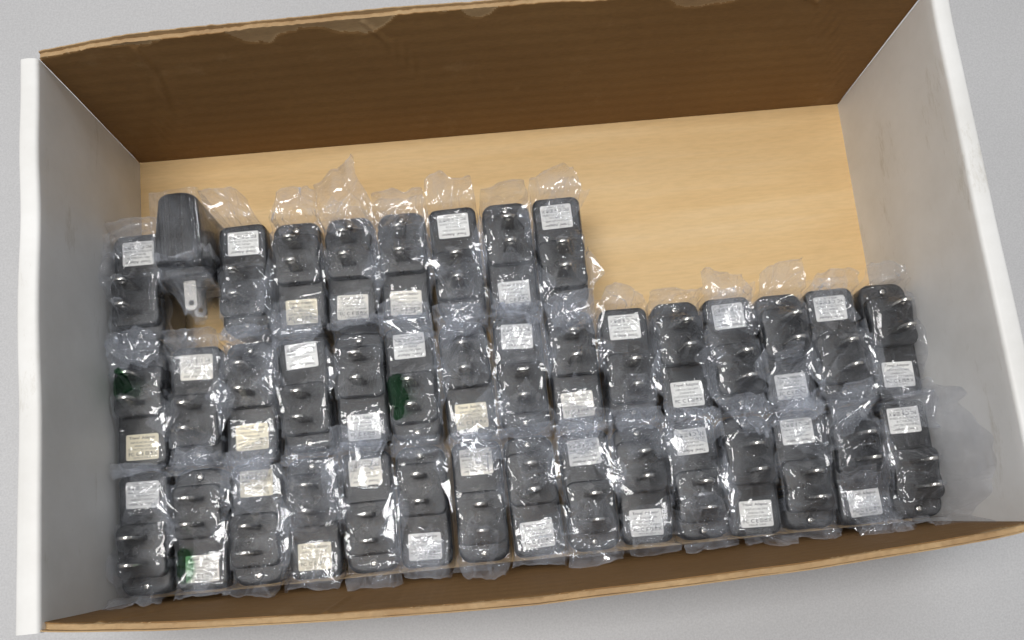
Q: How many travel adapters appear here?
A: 39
